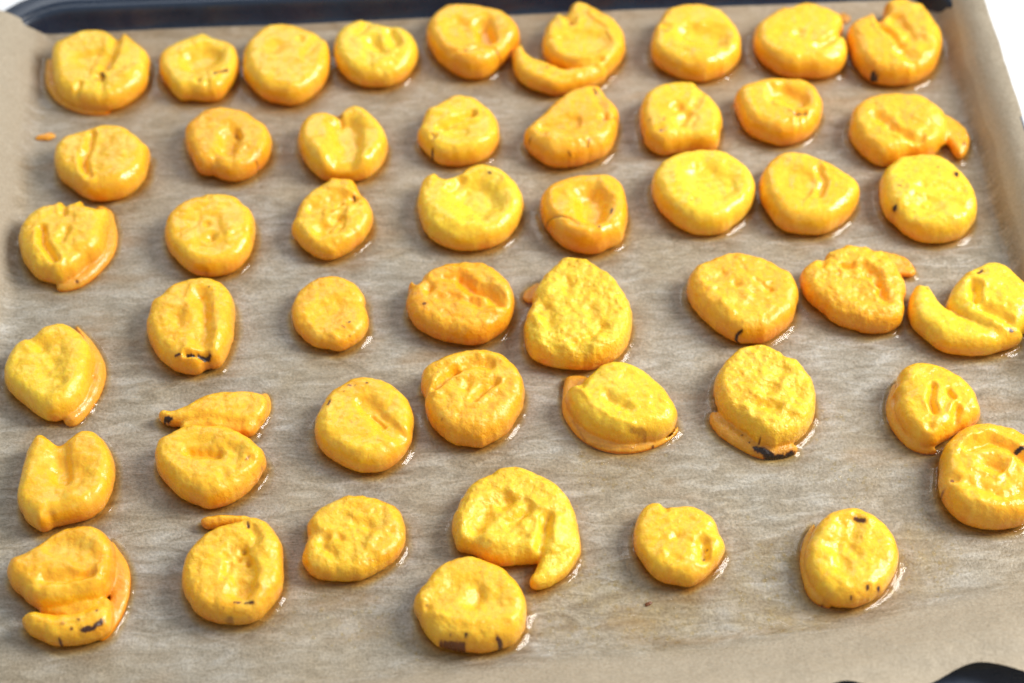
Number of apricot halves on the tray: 48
